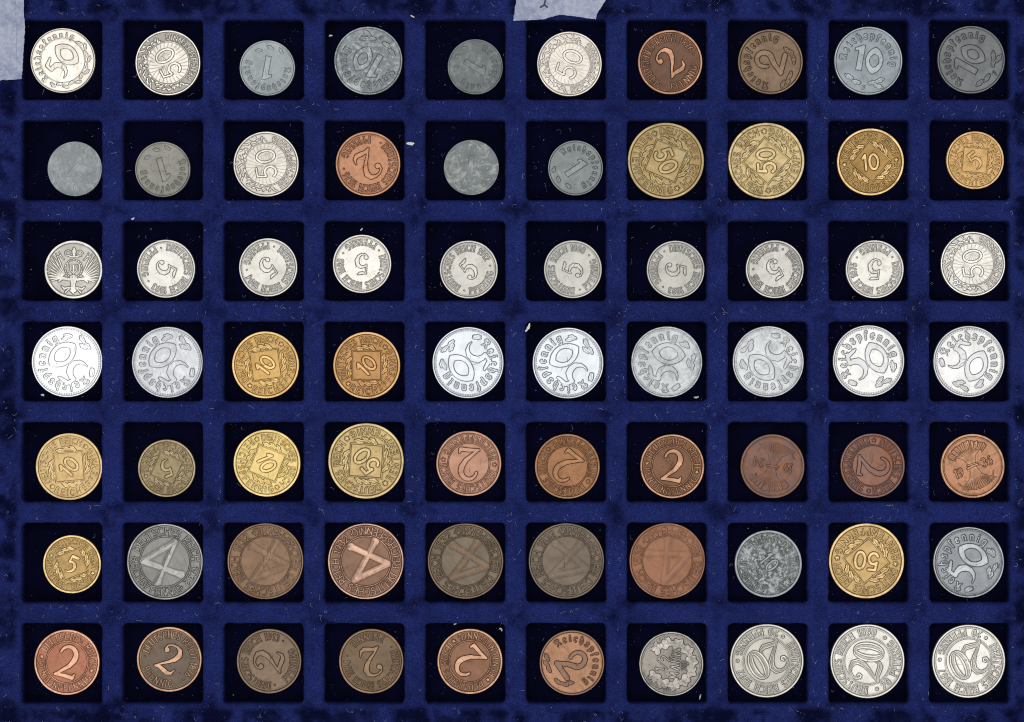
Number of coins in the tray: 70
